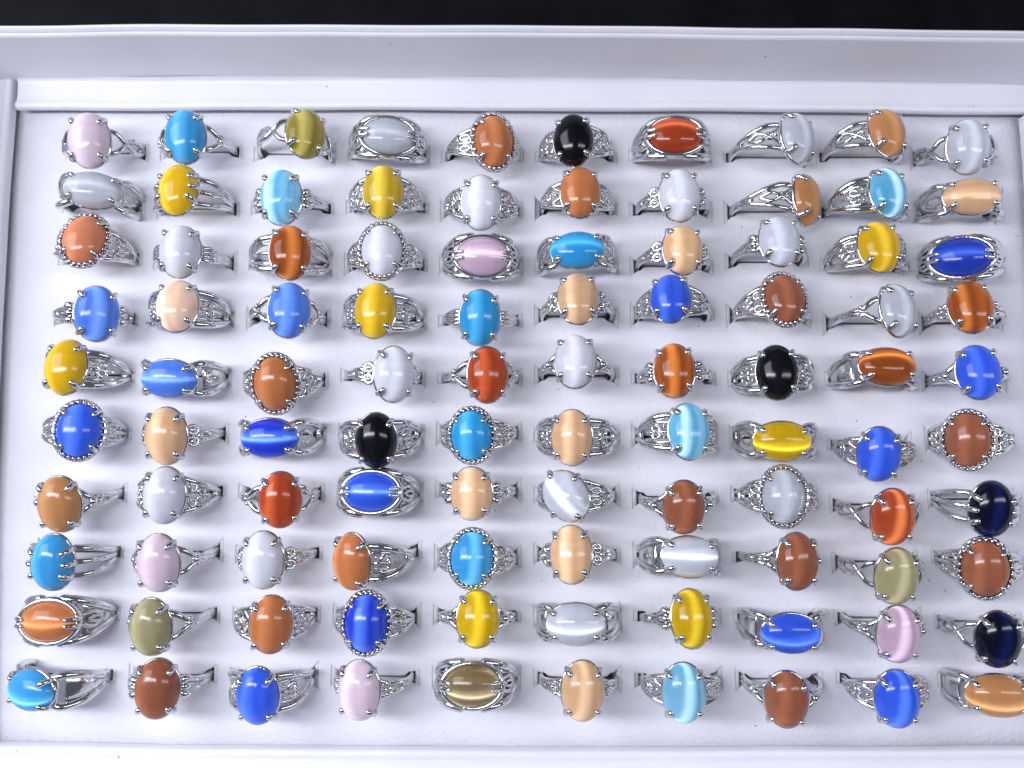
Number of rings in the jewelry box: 100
